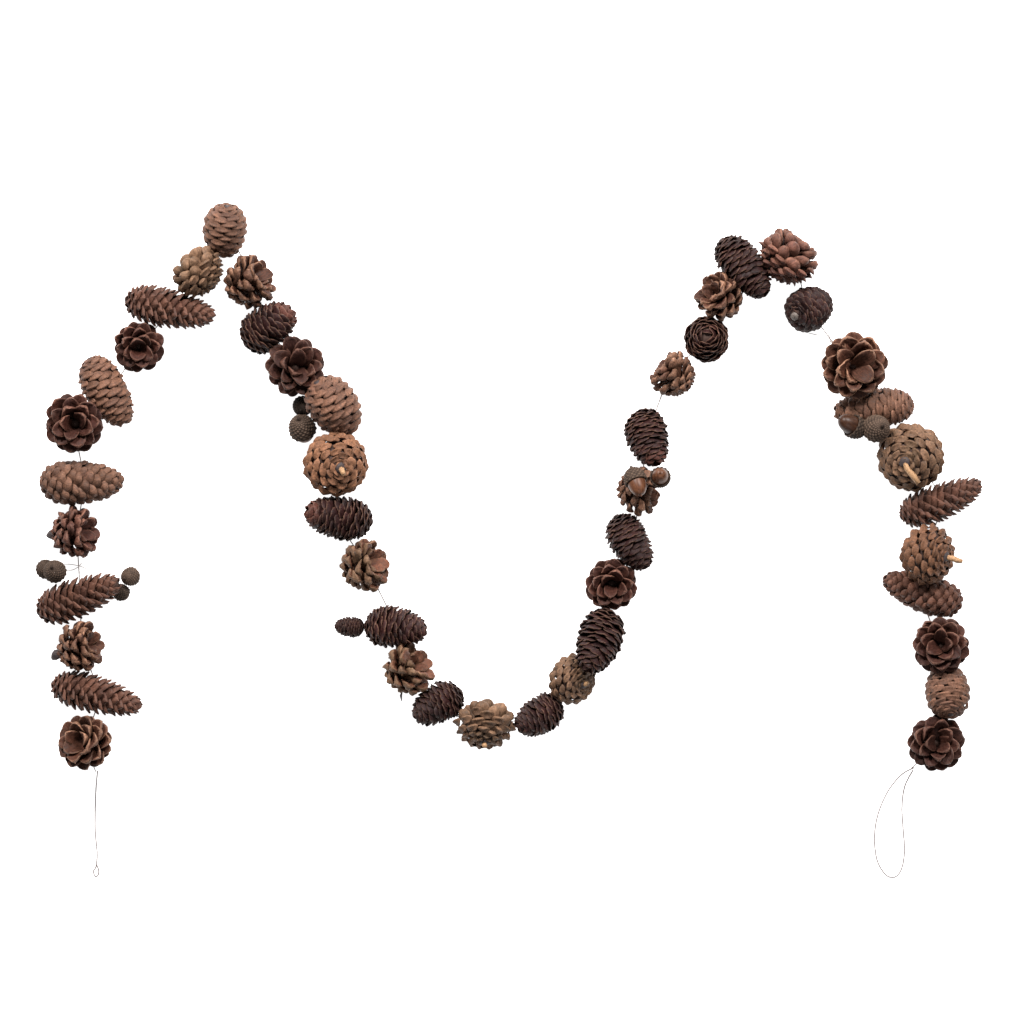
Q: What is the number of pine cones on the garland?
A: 46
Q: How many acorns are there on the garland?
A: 10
